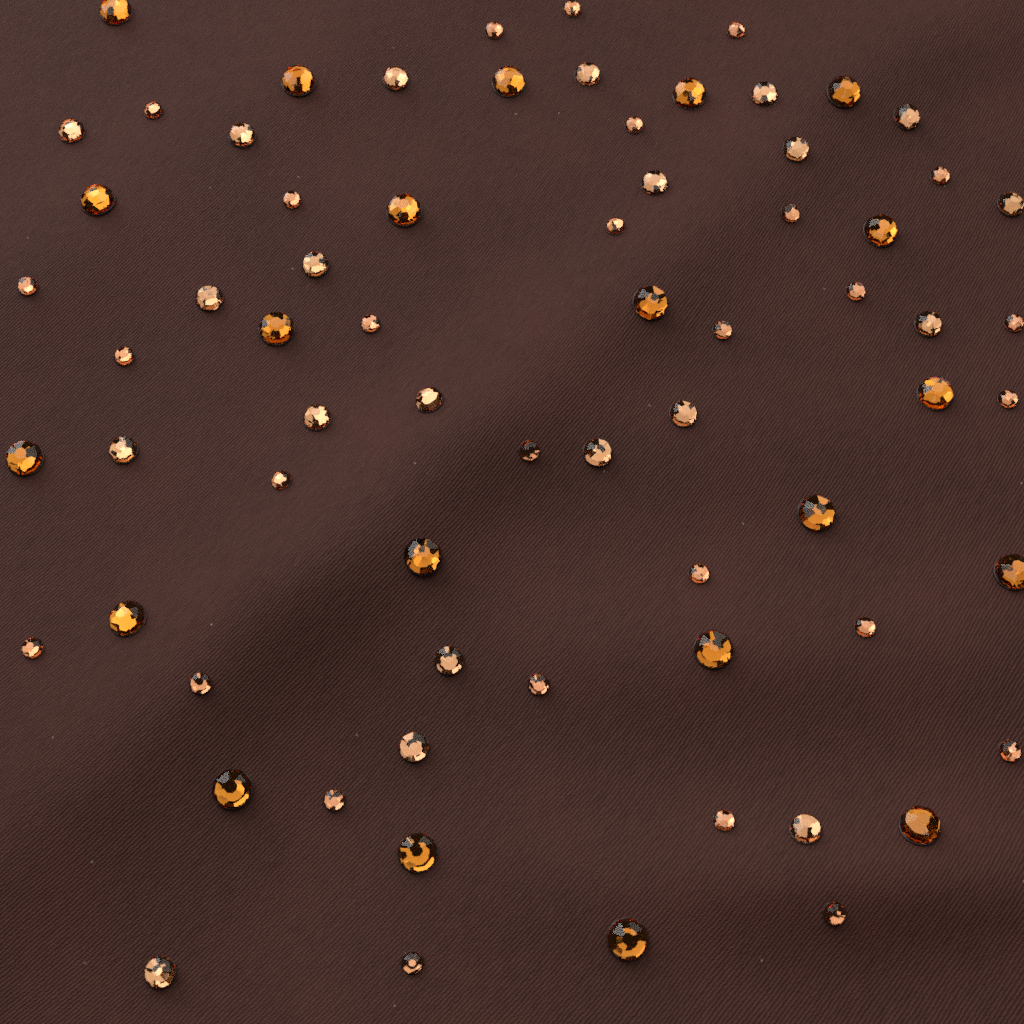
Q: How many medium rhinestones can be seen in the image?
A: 21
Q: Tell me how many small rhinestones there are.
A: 28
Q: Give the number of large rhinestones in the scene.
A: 21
